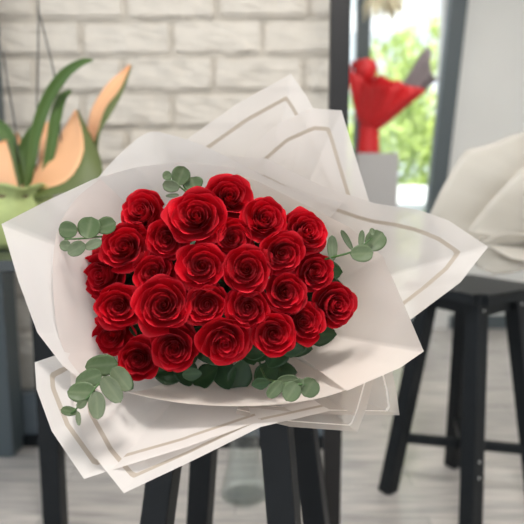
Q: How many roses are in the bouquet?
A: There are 26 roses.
